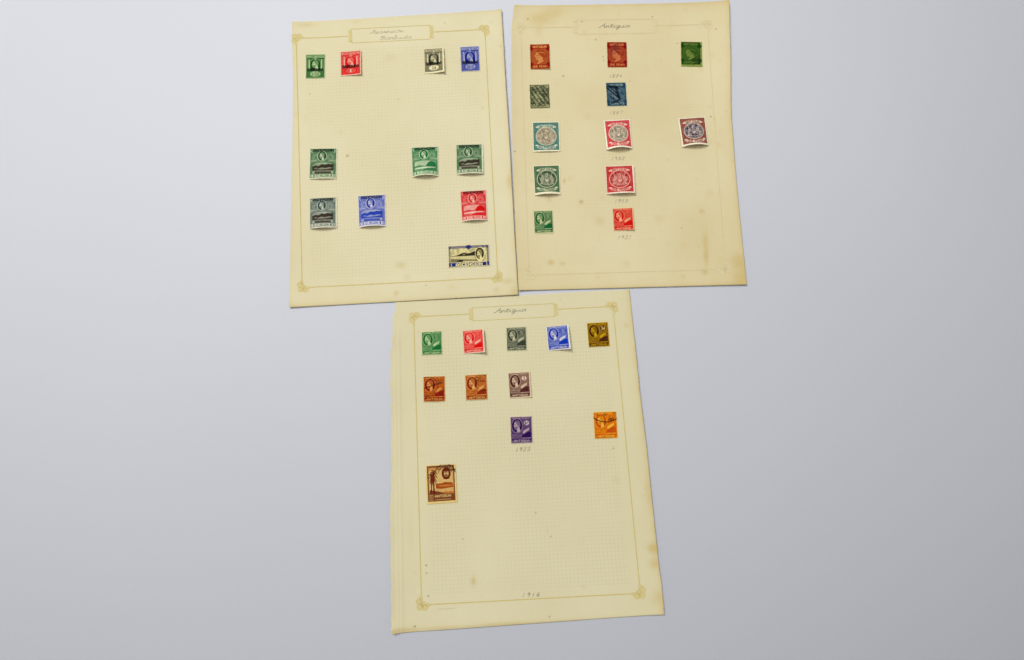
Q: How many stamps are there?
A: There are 34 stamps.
